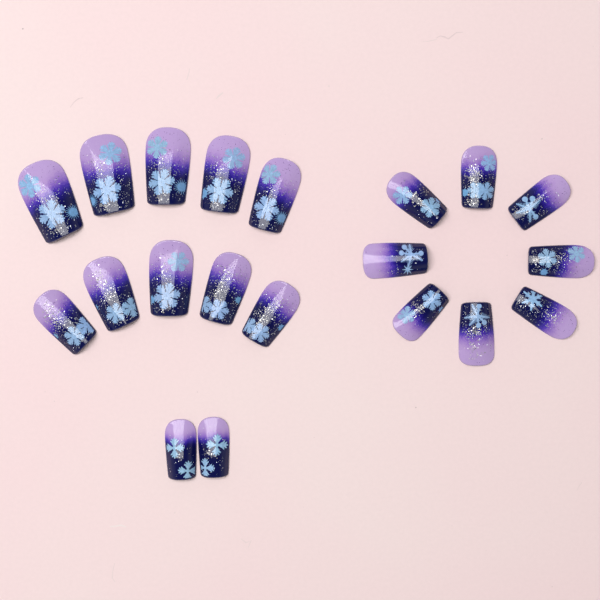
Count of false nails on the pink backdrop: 20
